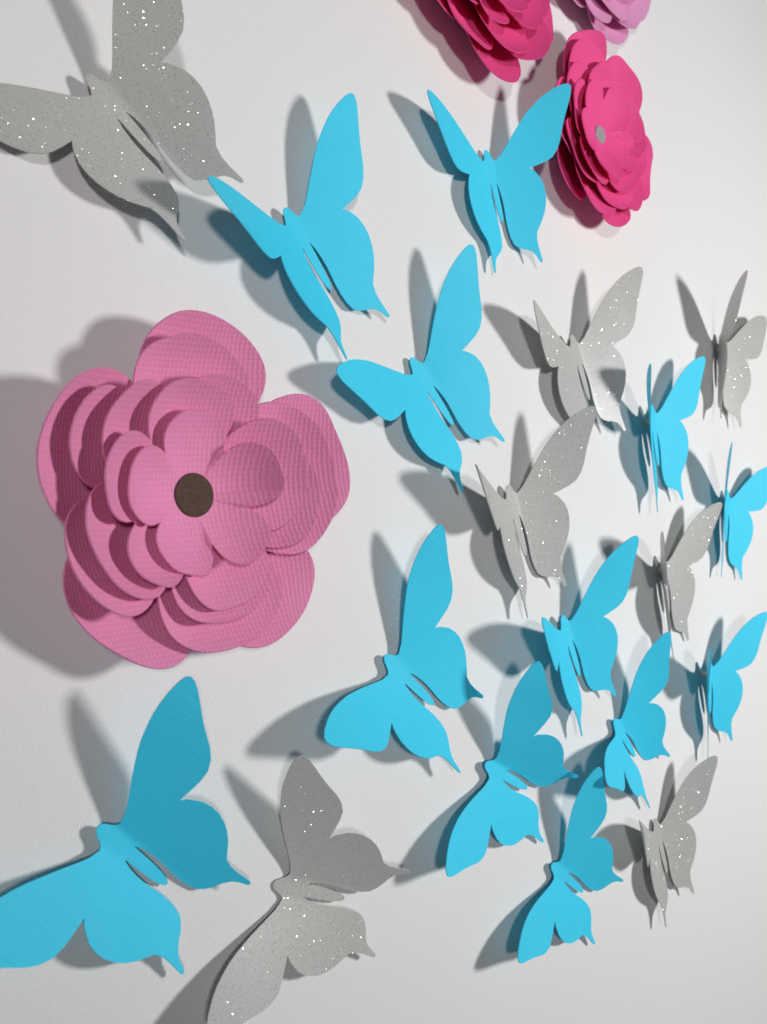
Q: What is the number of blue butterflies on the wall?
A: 12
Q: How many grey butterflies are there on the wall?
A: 7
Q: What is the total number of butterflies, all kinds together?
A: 19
